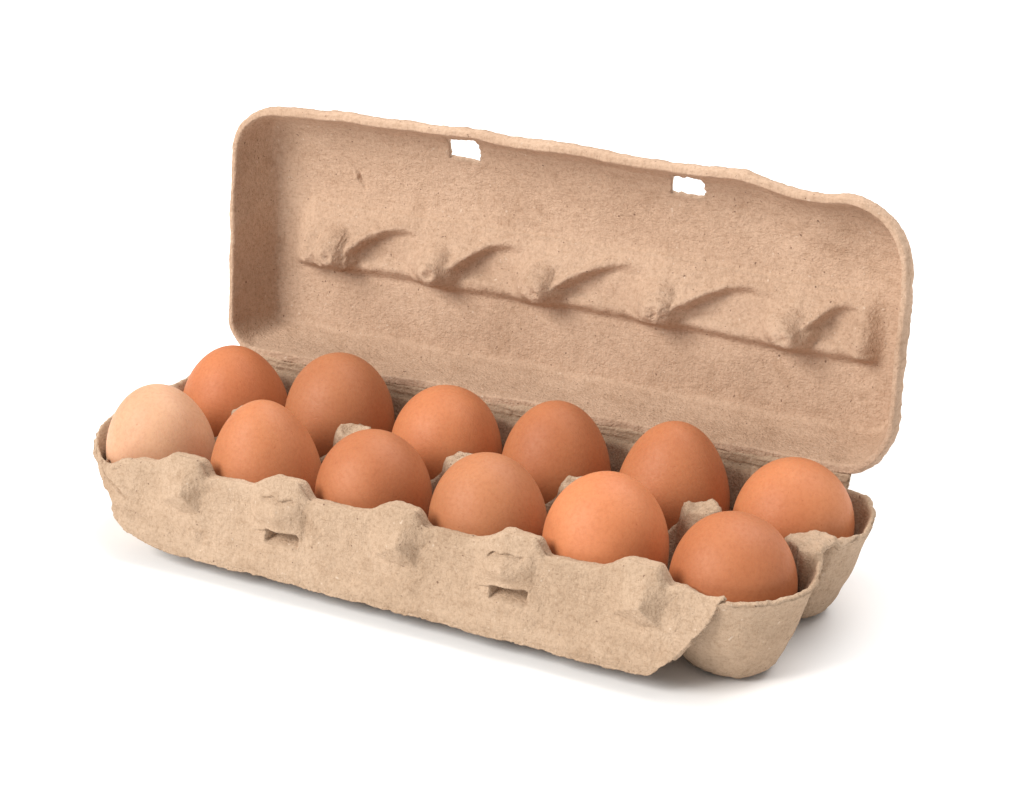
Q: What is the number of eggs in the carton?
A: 12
